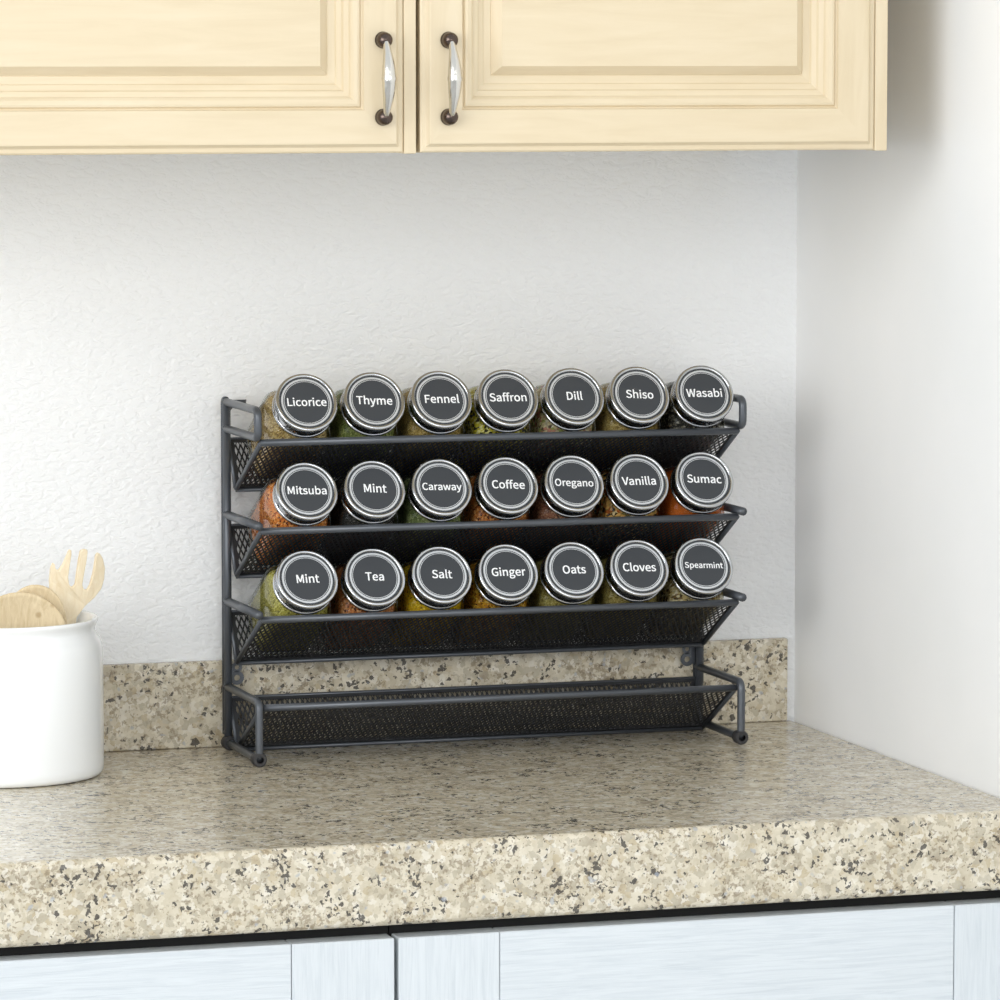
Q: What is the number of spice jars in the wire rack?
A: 21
